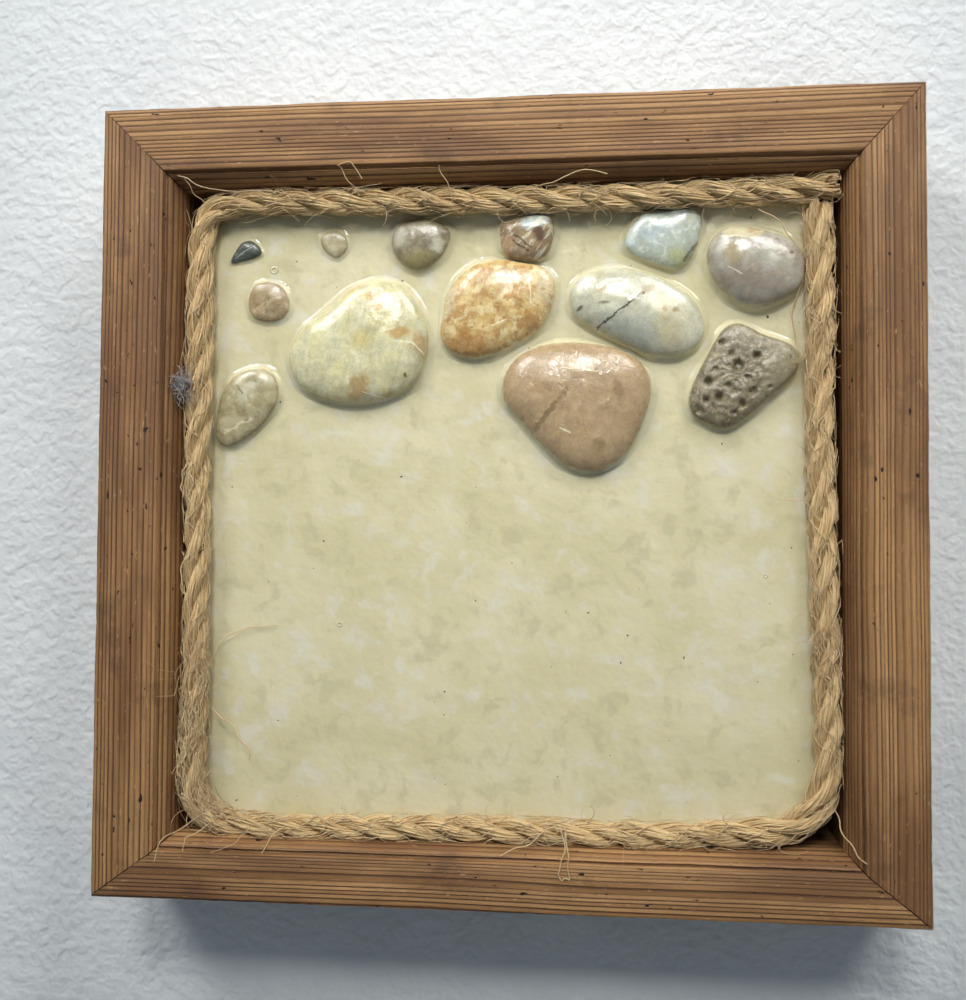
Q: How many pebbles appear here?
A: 13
